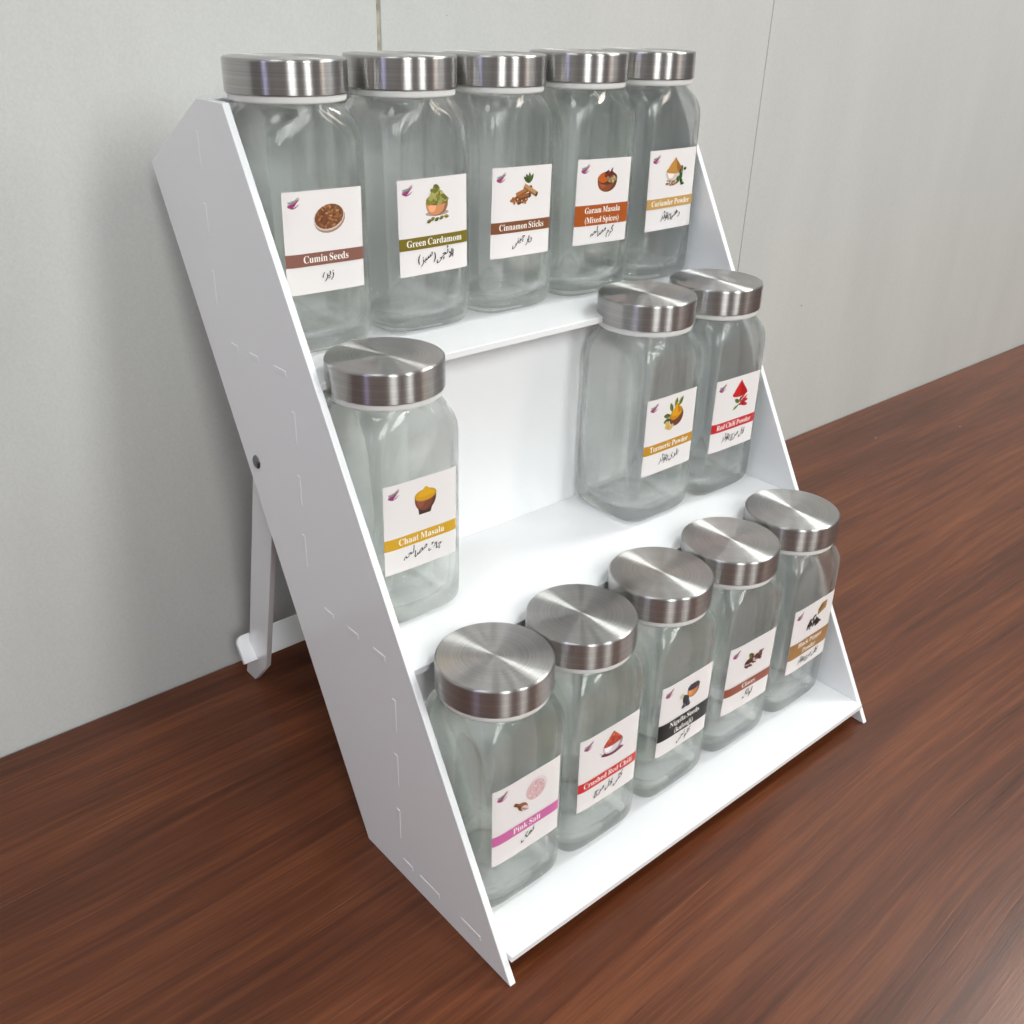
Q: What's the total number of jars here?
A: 13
